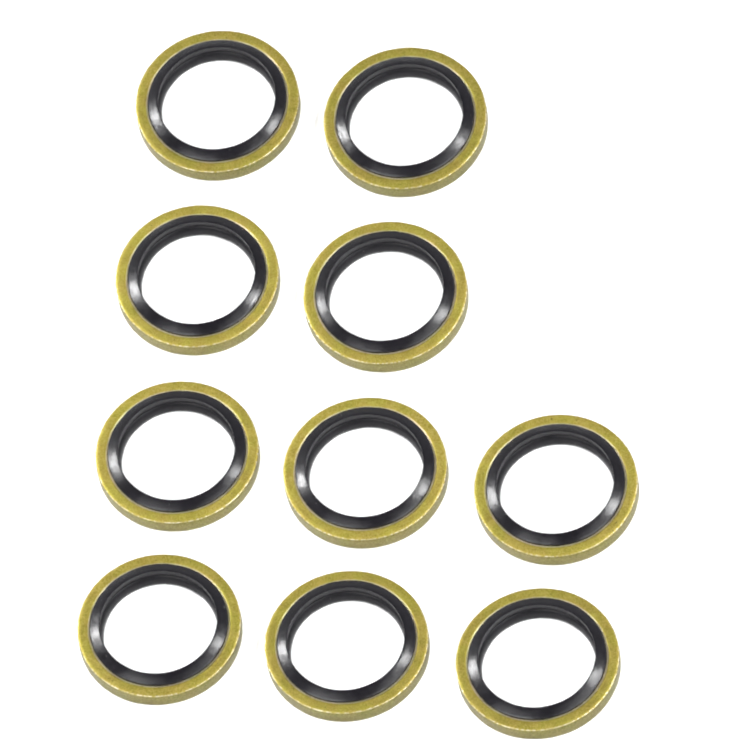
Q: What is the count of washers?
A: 10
